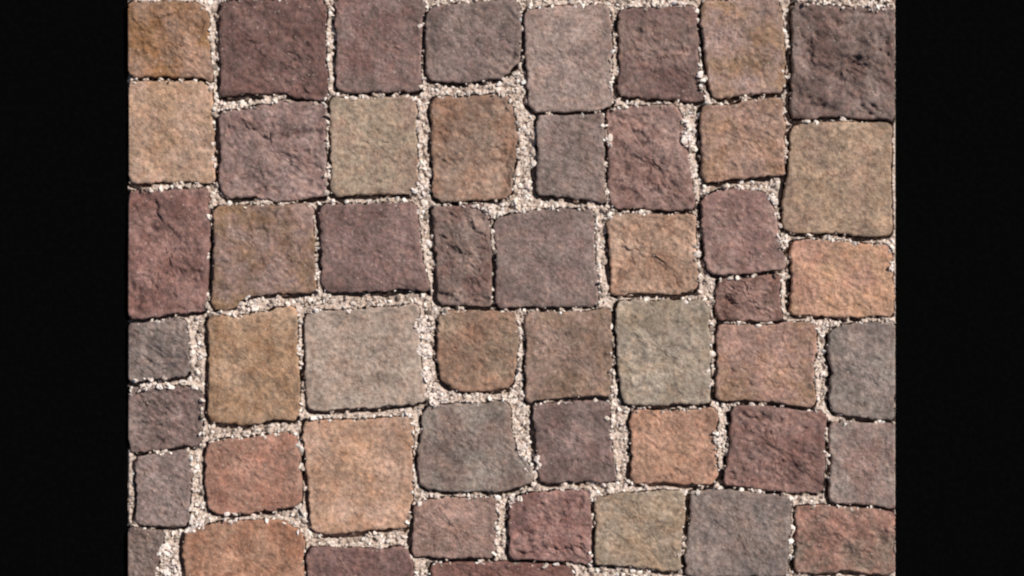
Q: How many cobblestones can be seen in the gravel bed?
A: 51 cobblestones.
